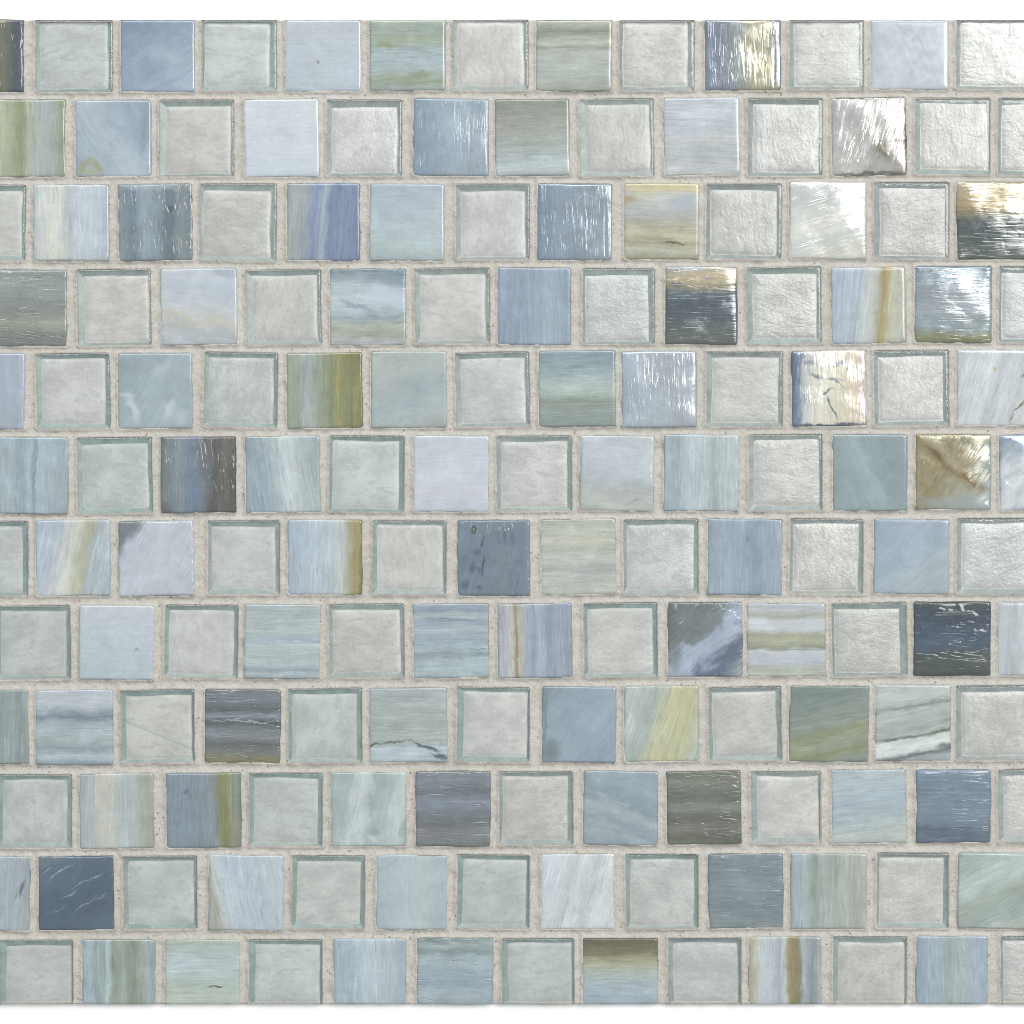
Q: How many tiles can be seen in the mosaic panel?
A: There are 156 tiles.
